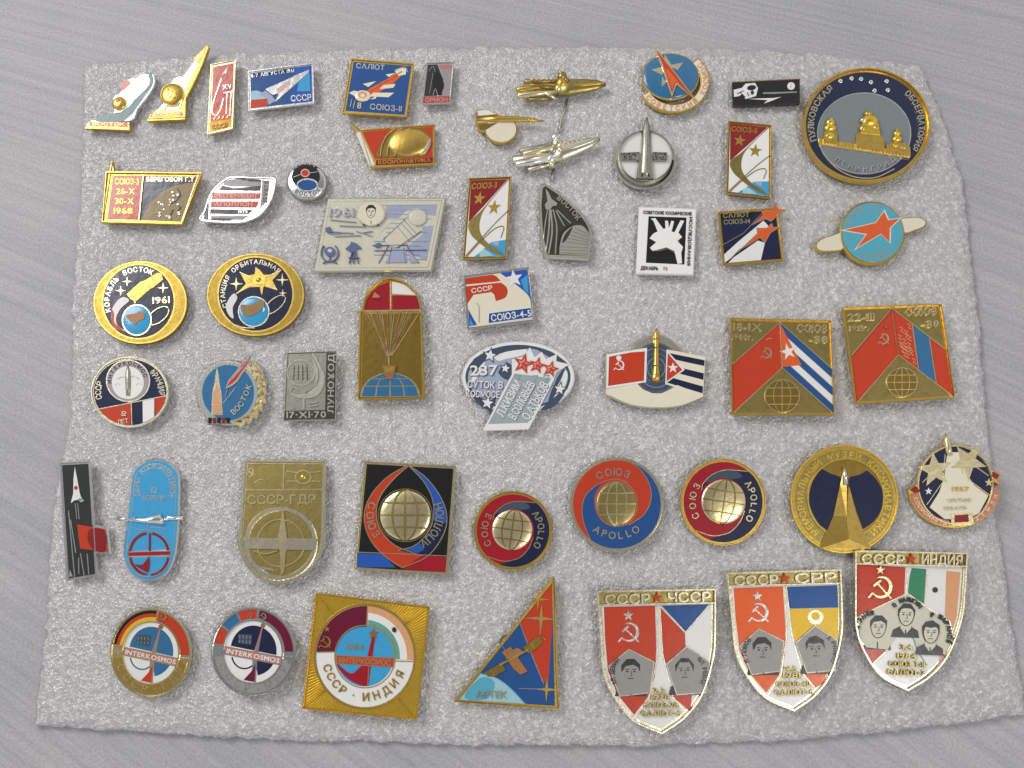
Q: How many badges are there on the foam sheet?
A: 51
